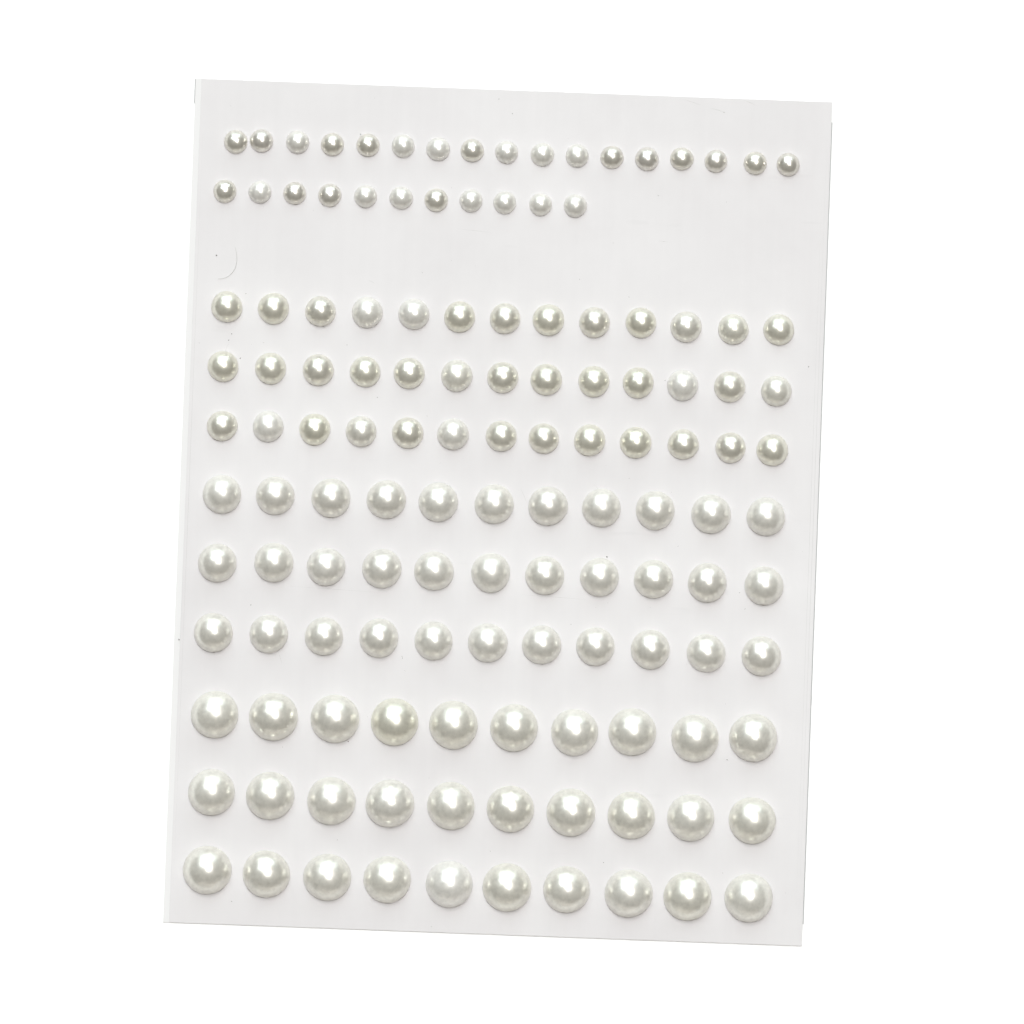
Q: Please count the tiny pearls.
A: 28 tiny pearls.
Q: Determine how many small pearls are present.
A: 39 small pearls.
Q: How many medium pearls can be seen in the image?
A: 33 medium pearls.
